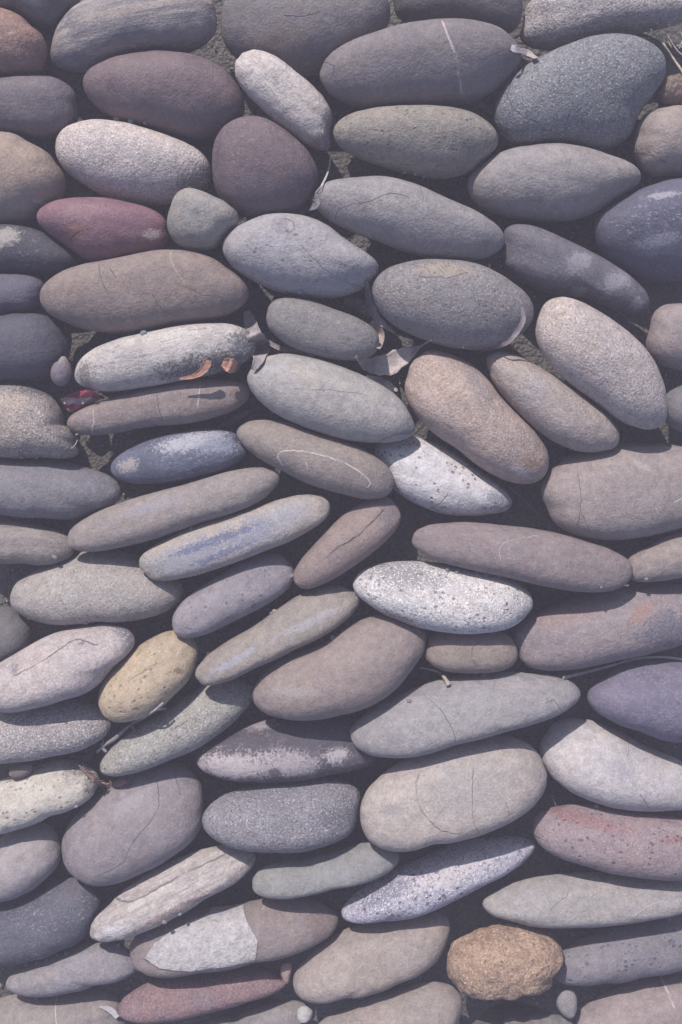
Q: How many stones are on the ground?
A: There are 93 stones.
